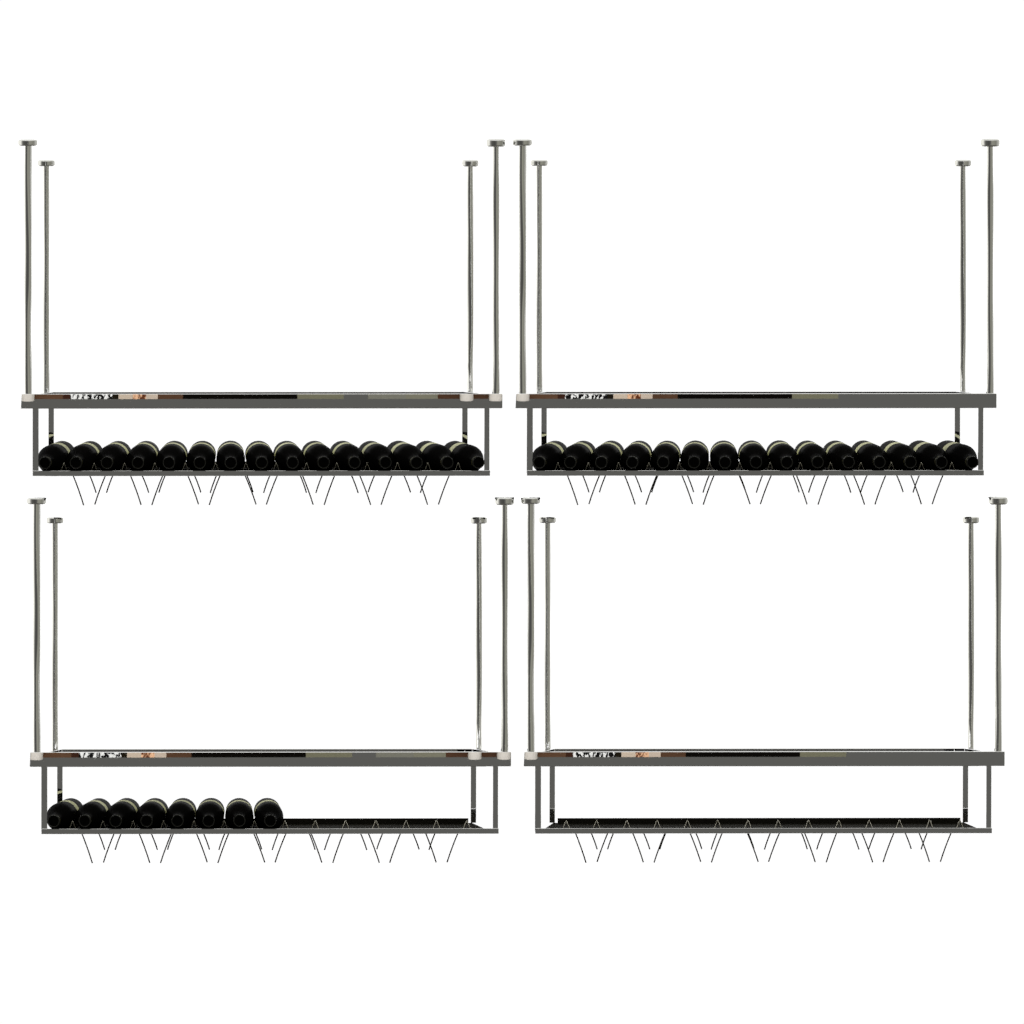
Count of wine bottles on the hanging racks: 38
